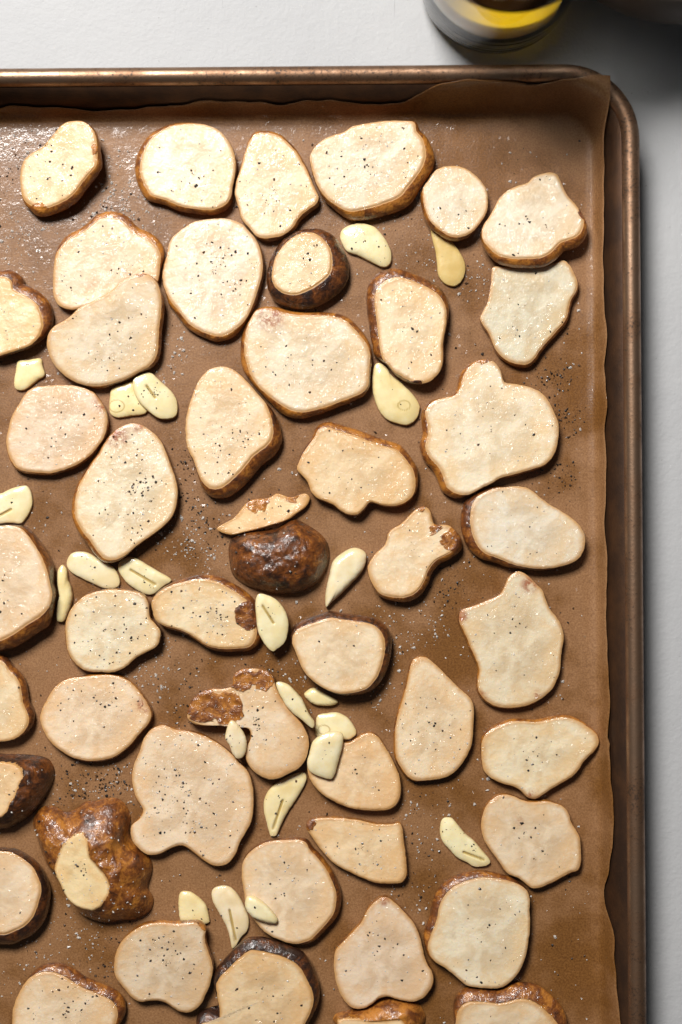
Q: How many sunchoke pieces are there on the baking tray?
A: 48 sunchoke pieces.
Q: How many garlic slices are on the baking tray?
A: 22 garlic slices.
